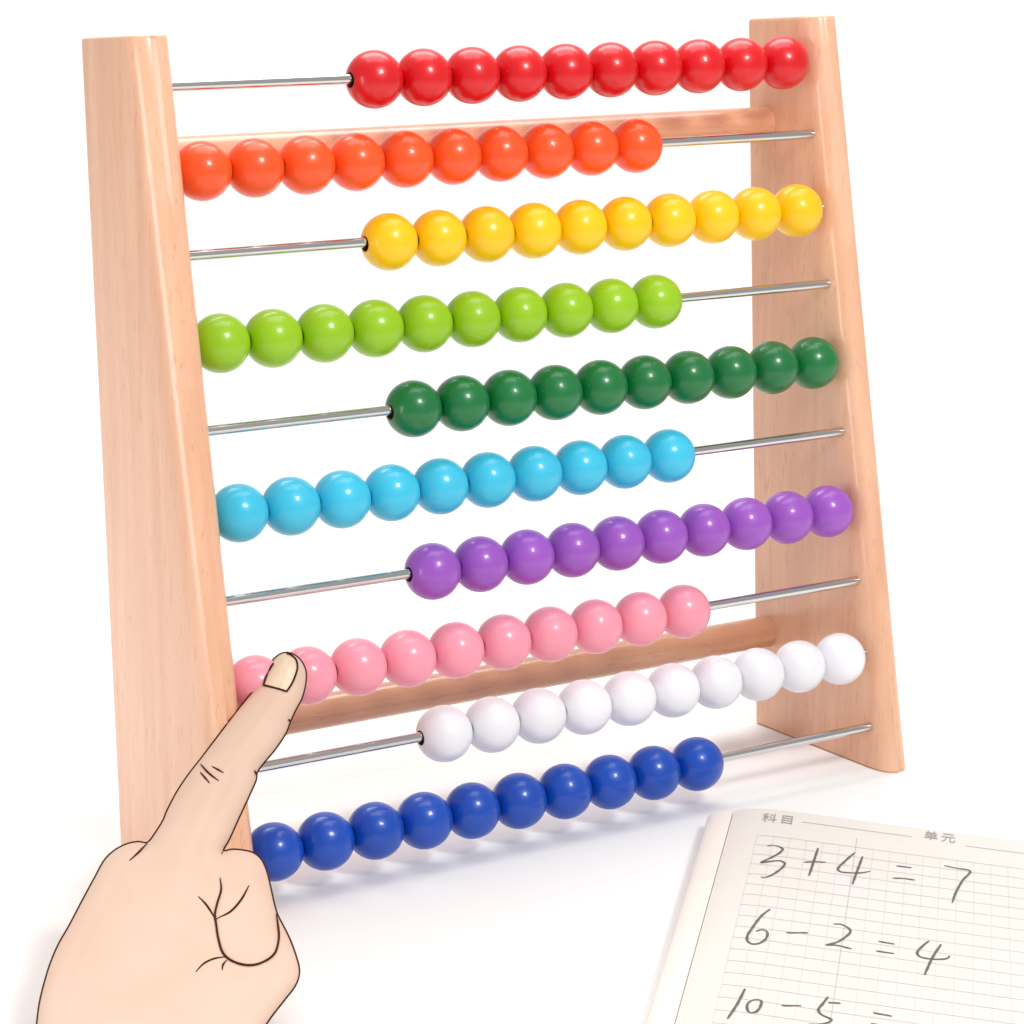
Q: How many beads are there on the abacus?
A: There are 100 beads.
